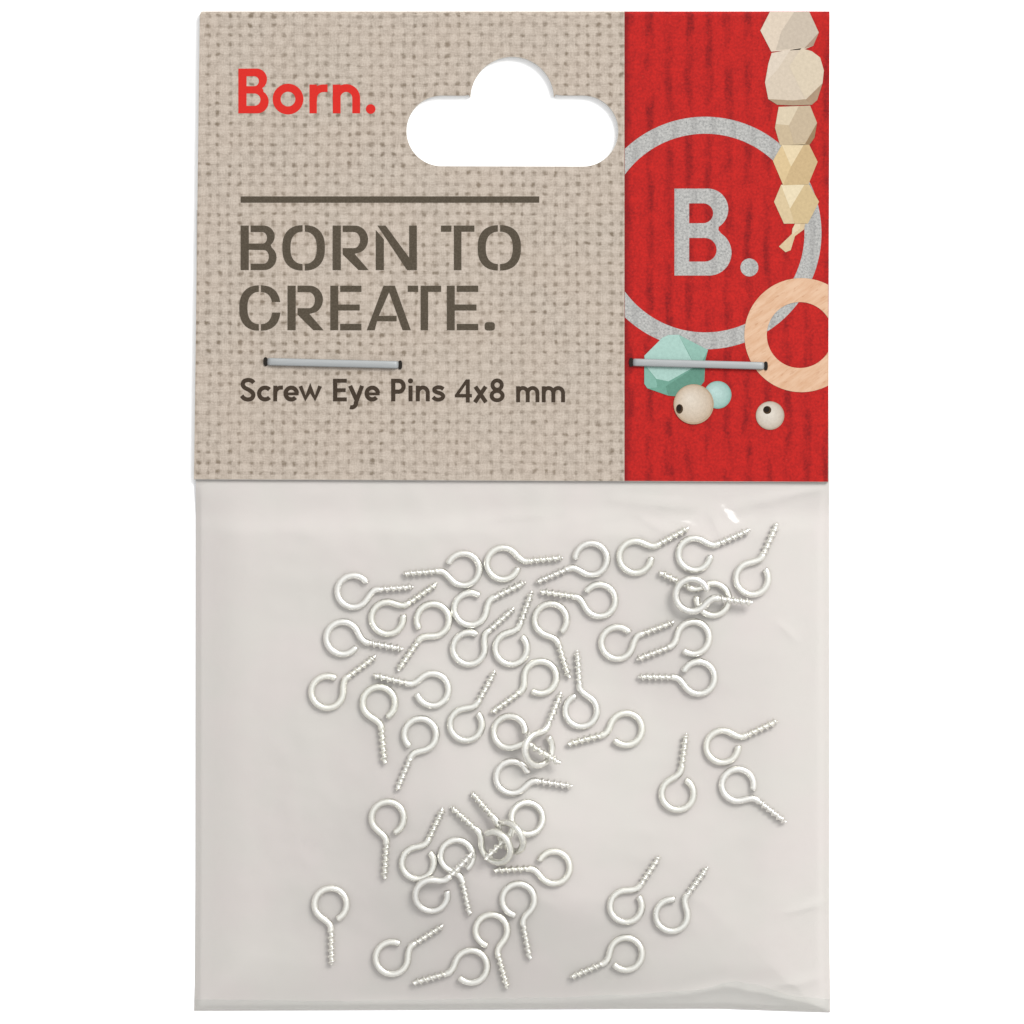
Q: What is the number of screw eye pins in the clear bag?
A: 50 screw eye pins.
